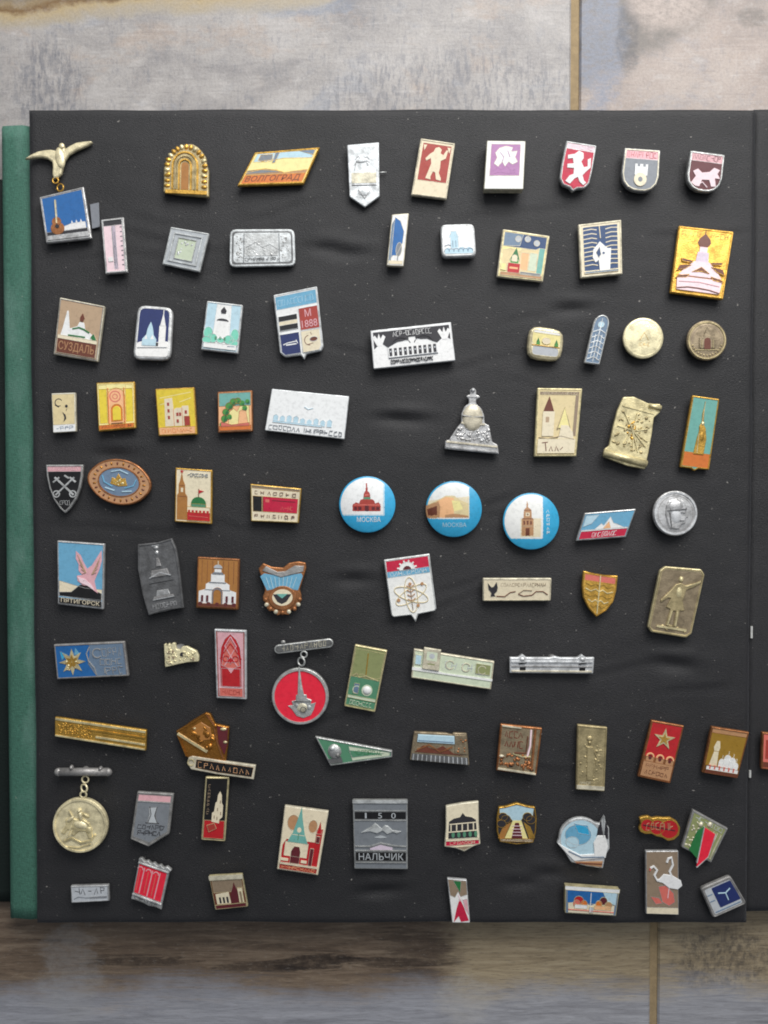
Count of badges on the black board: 85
